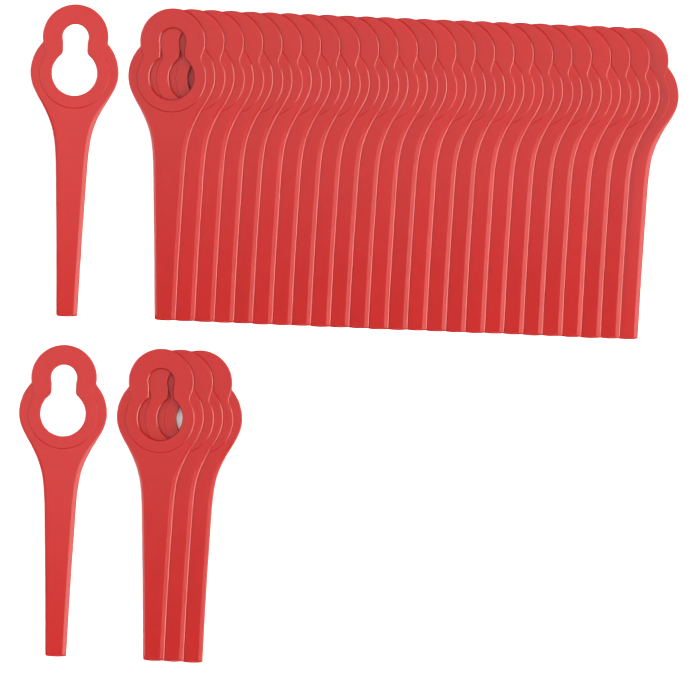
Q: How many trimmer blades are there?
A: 30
